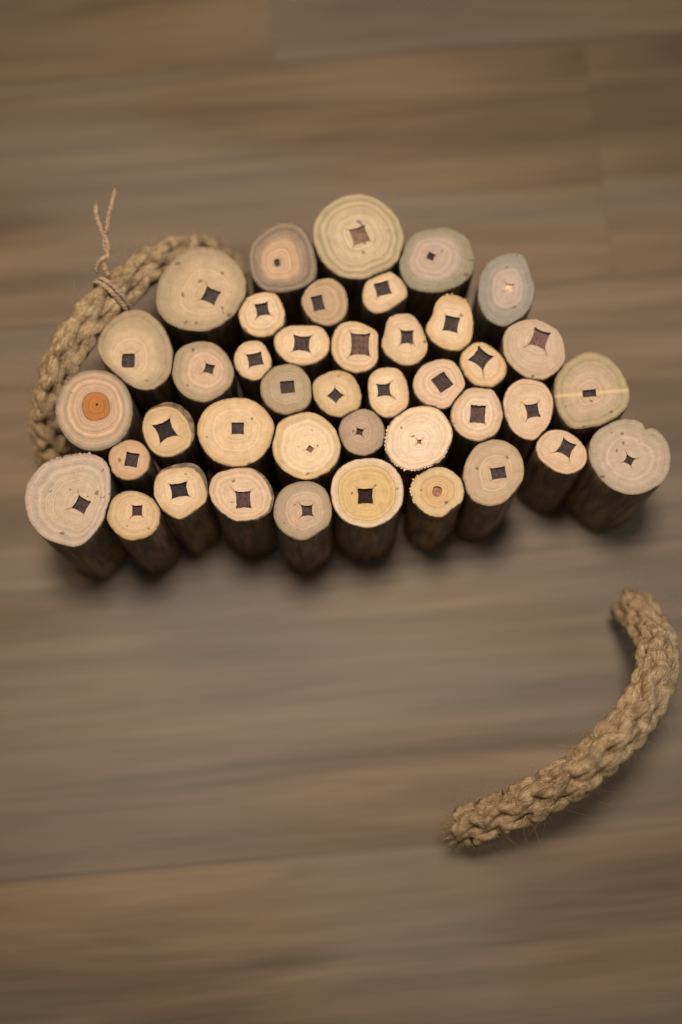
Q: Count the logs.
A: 41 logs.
